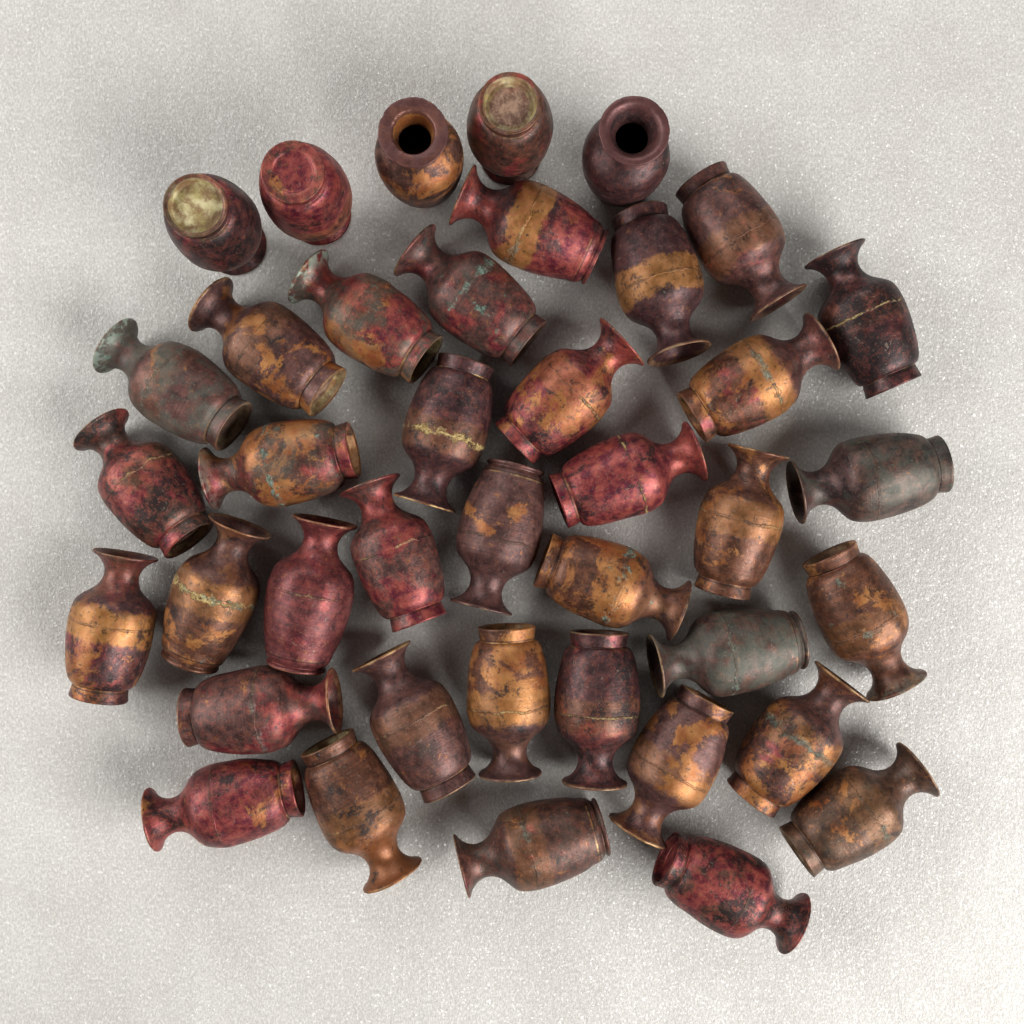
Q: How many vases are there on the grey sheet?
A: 40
